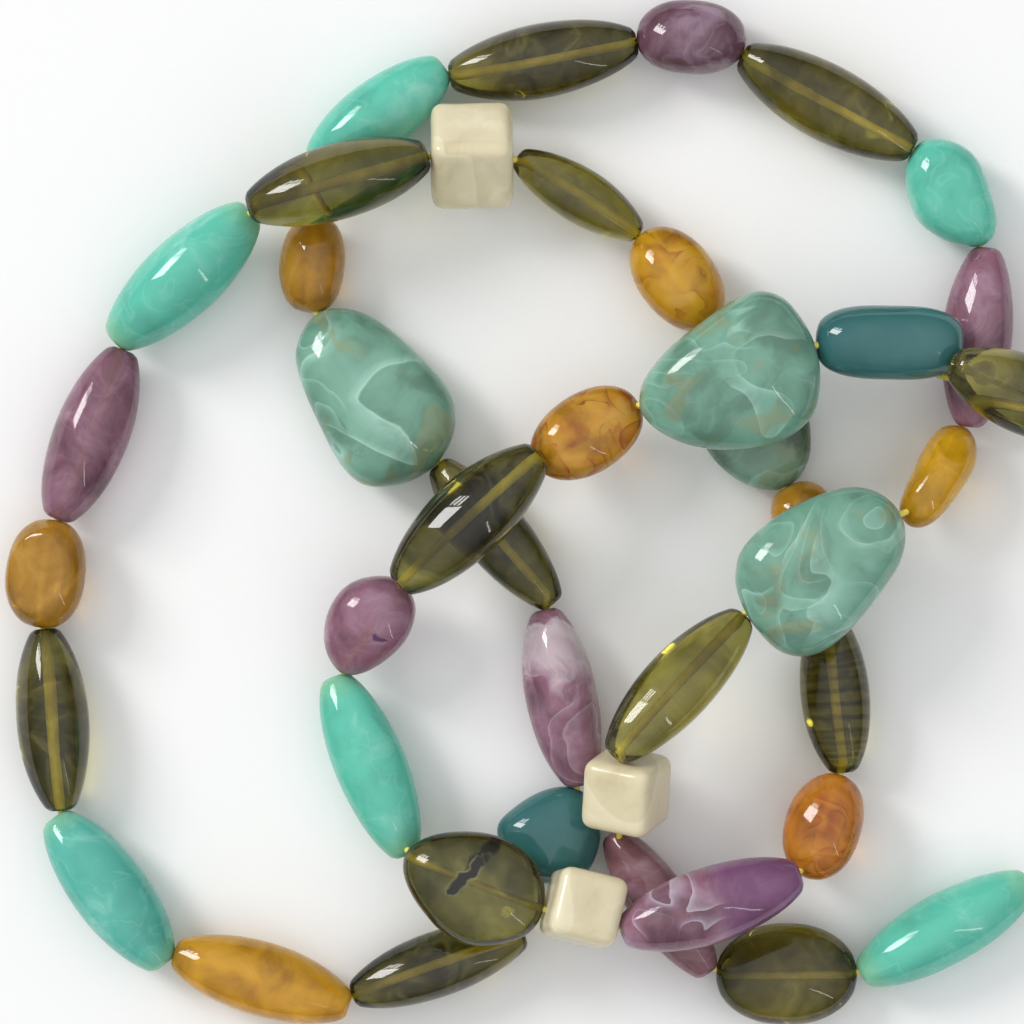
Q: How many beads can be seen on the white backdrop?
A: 43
